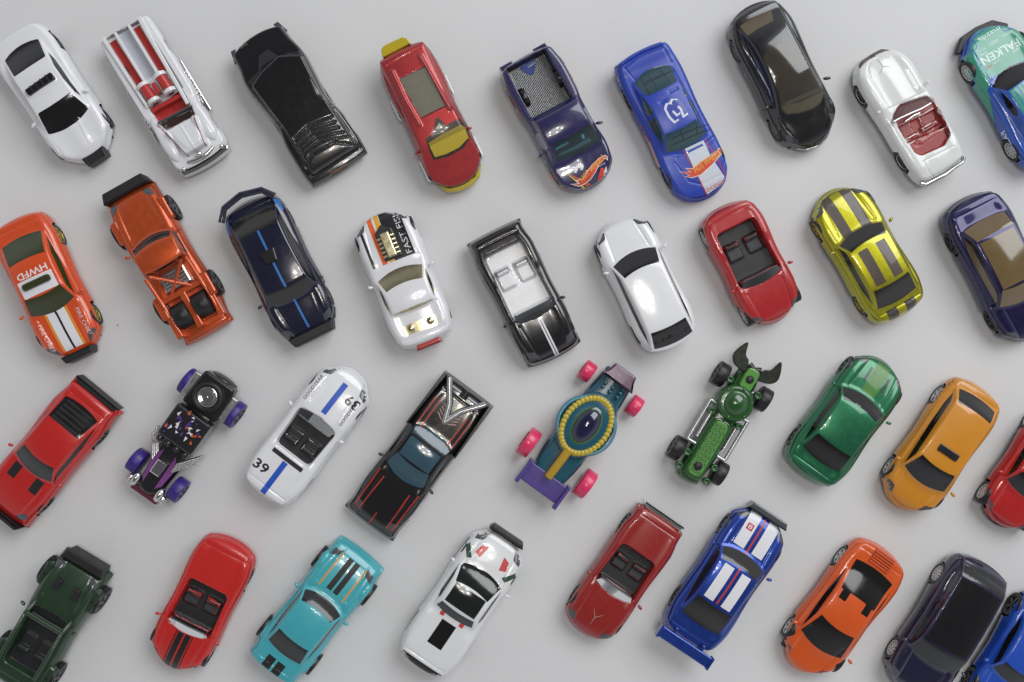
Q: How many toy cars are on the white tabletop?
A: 36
